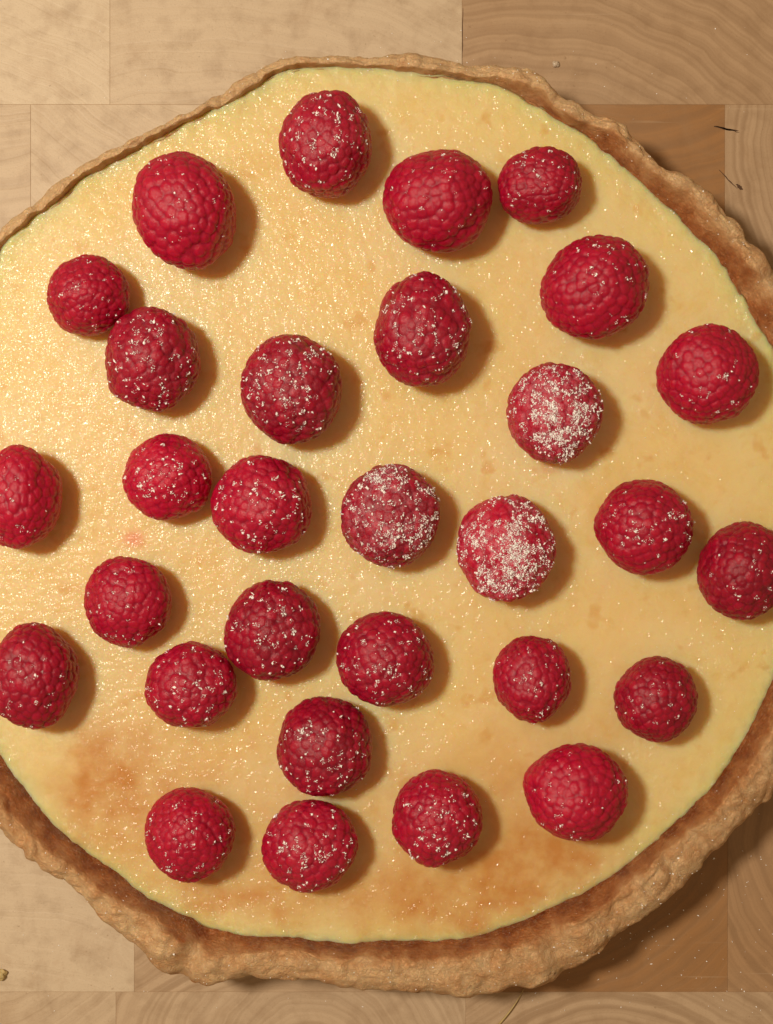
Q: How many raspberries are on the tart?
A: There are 30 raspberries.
